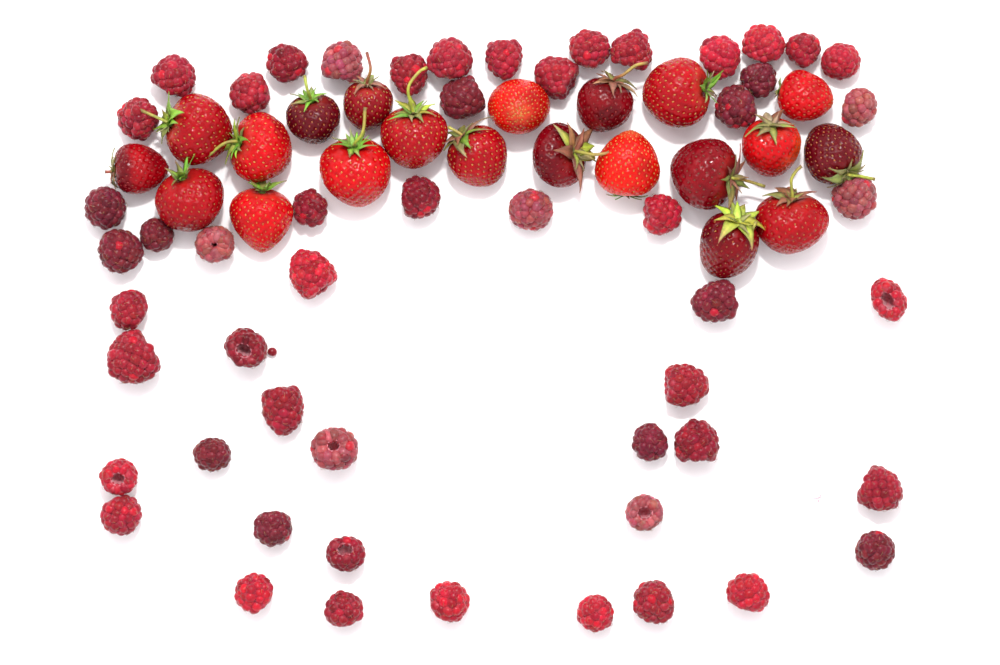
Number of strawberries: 21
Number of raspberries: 53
